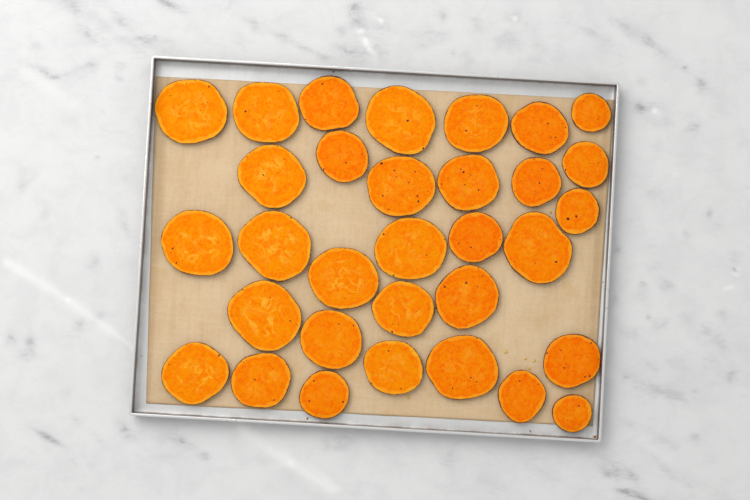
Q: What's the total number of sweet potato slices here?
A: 32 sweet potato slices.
